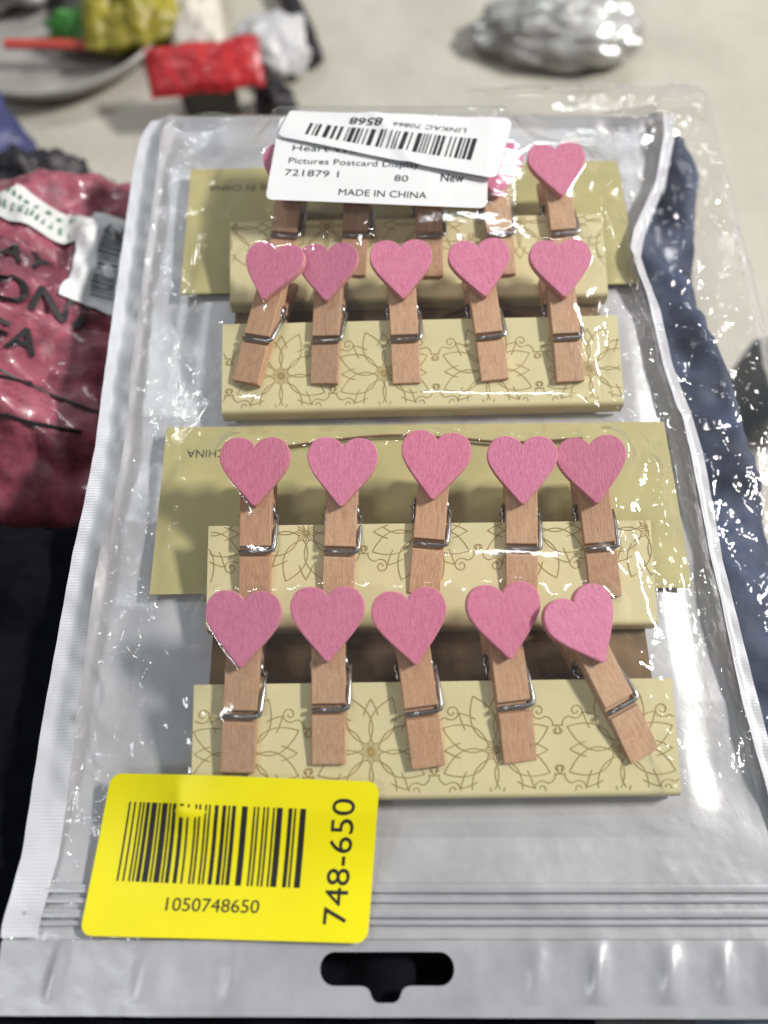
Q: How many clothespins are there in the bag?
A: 20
